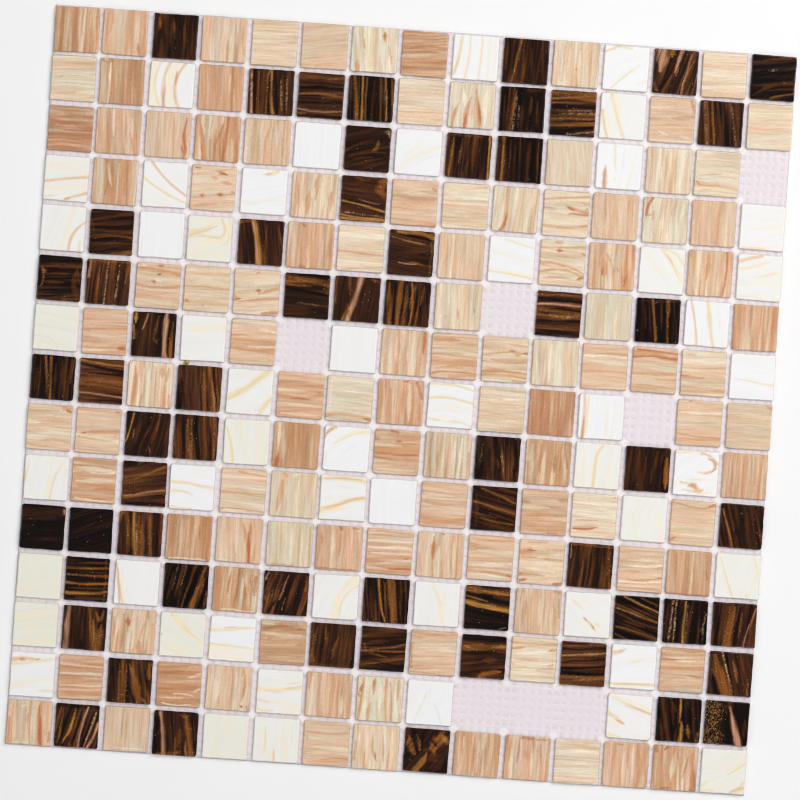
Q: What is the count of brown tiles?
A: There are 59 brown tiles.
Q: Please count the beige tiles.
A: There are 108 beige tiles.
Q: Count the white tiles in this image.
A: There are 51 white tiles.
